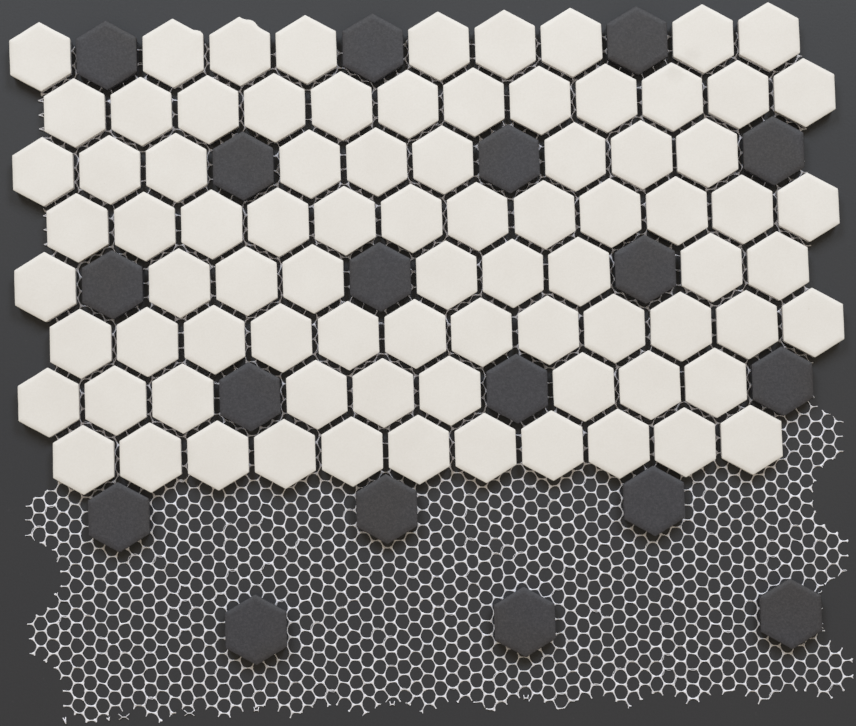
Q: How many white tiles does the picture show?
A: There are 83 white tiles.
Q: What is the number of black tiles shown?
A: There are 18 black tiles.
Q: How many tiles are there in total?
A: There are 101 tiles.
